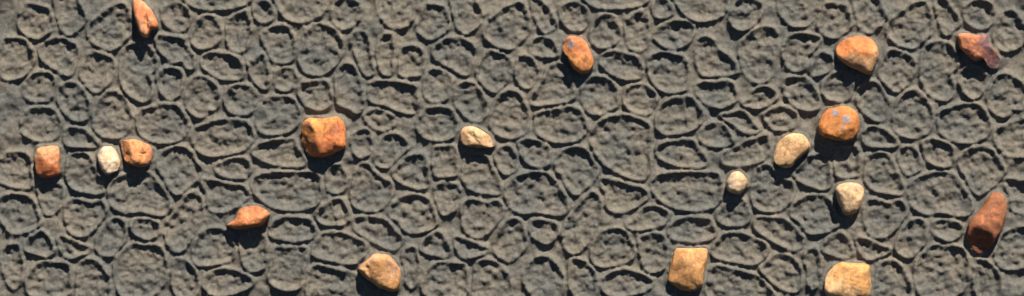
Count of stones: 18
